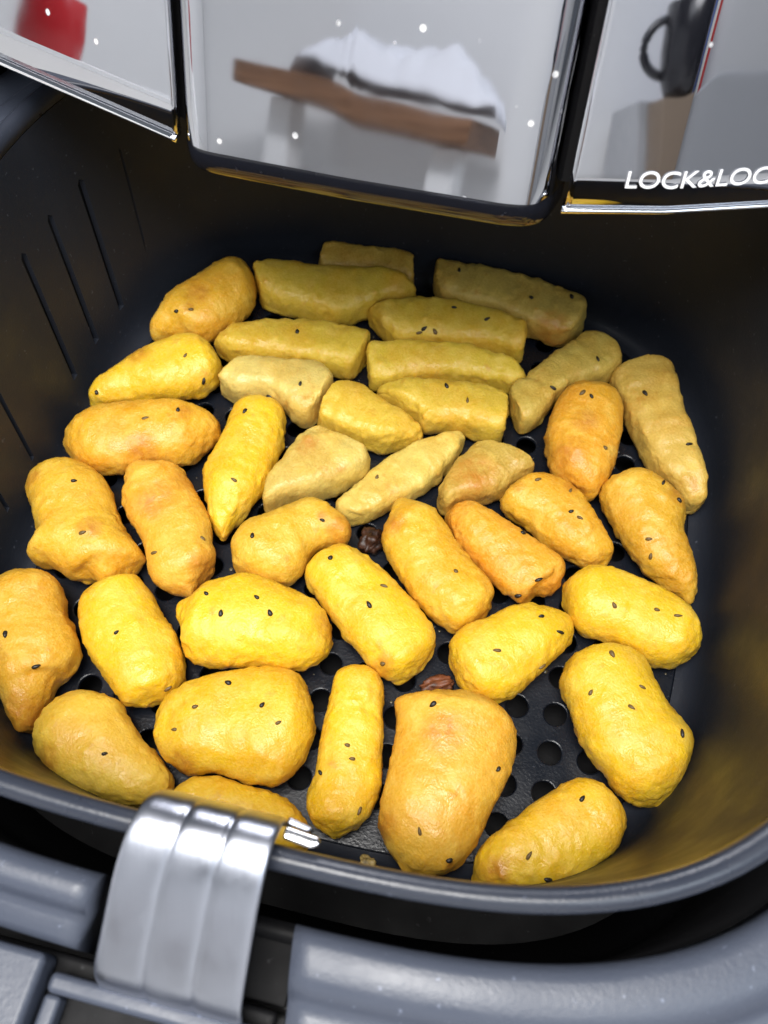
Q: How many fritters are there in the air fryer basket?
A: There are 39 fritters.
